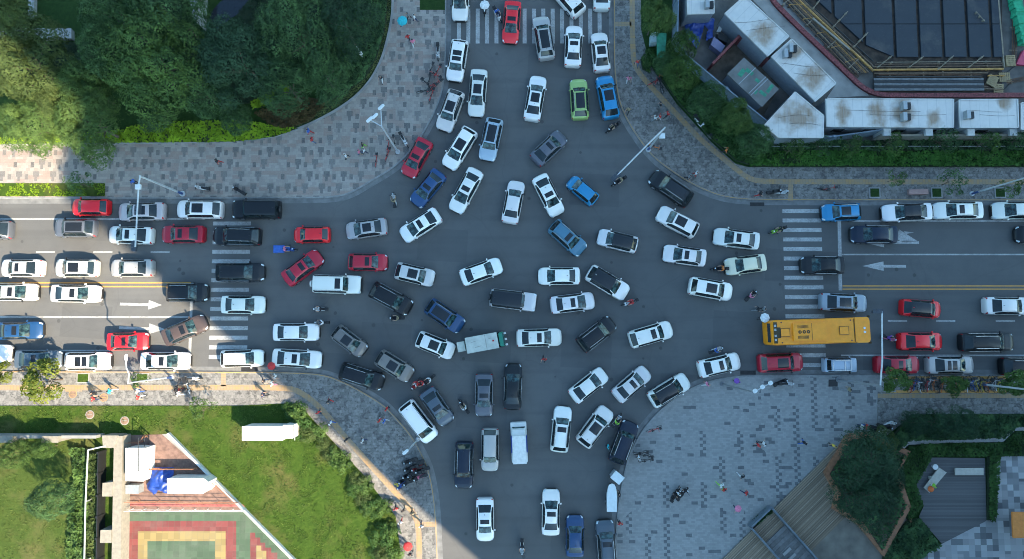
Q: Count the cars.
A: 112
